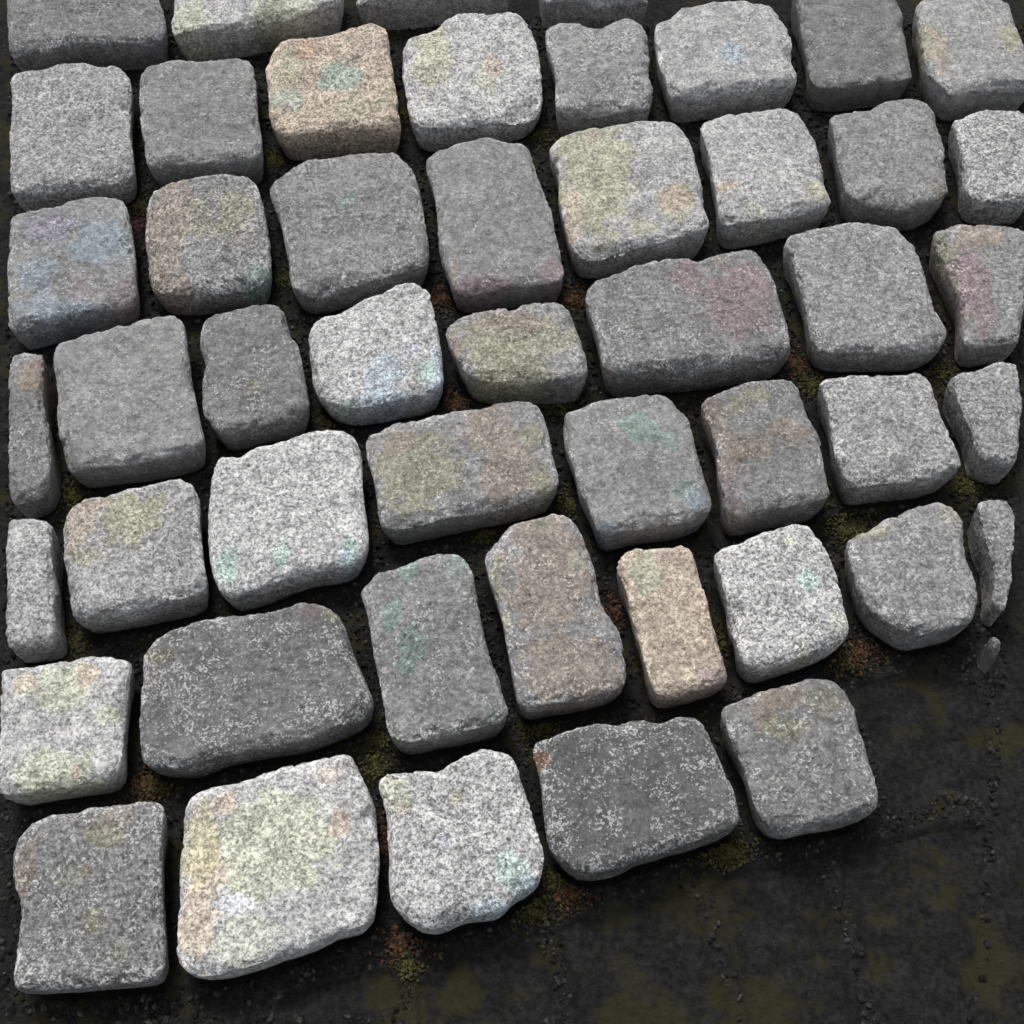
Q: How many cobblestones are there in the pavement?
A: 50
